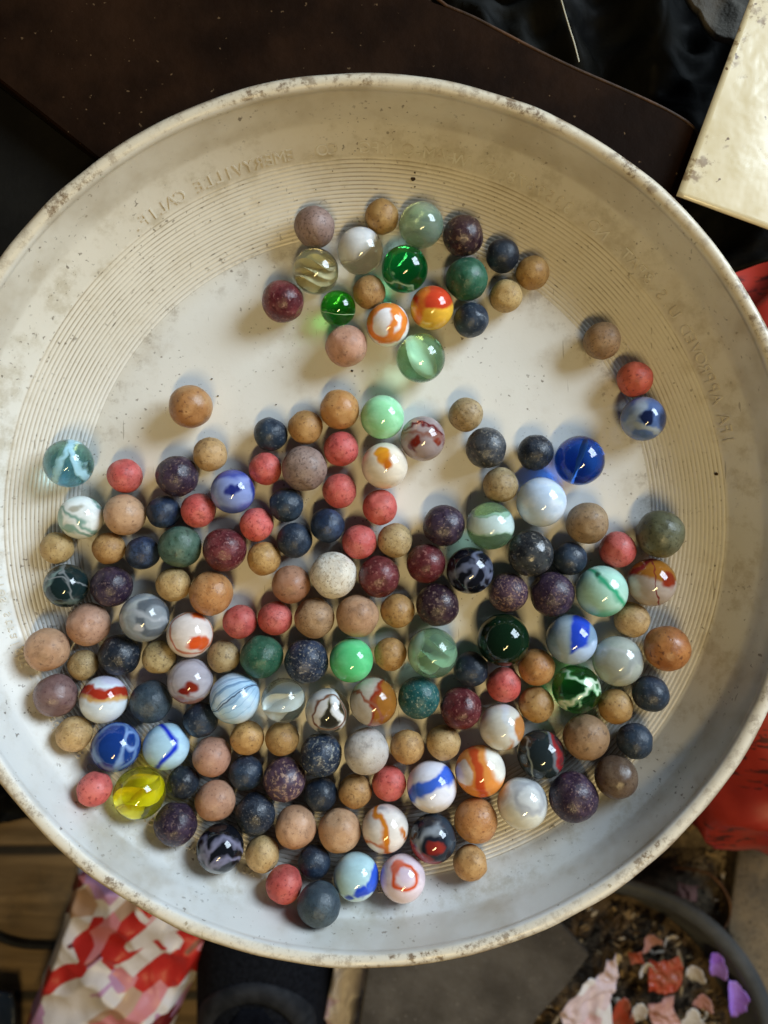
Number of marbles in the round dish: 166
